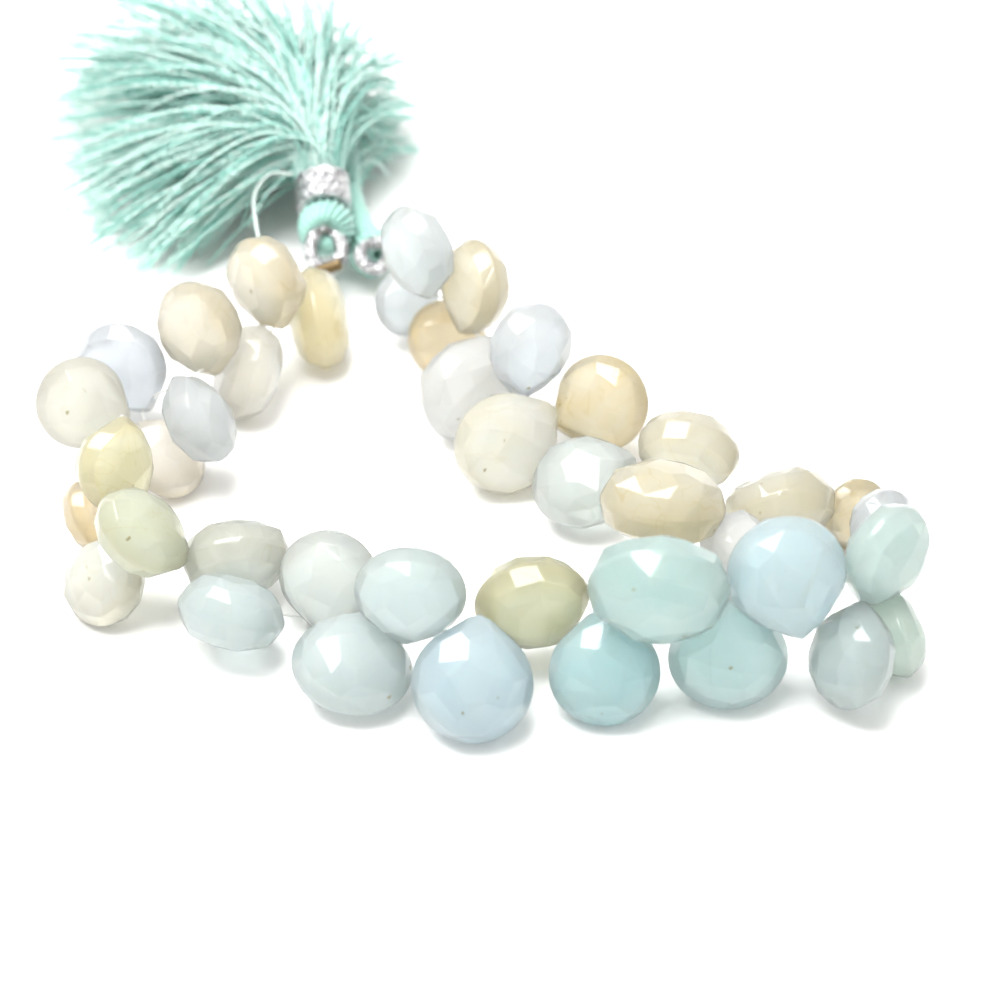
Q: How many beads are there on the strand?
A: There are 41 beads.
